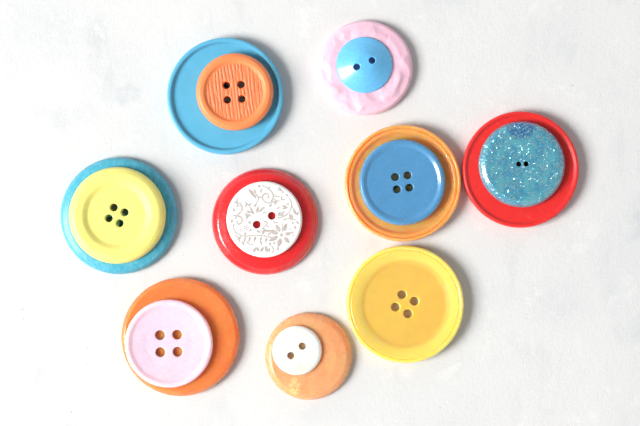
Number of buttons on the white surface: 17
